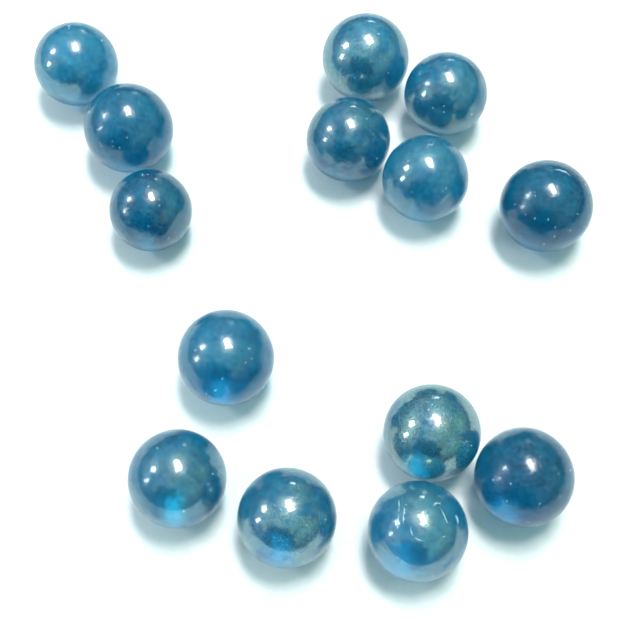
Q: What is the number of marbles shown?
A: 14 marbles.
